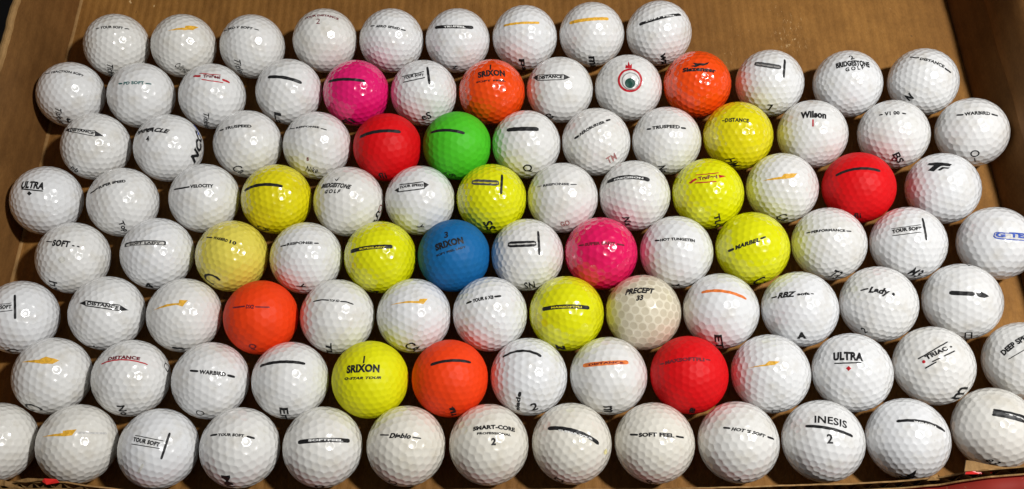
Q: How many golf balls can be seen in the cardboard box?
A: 100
